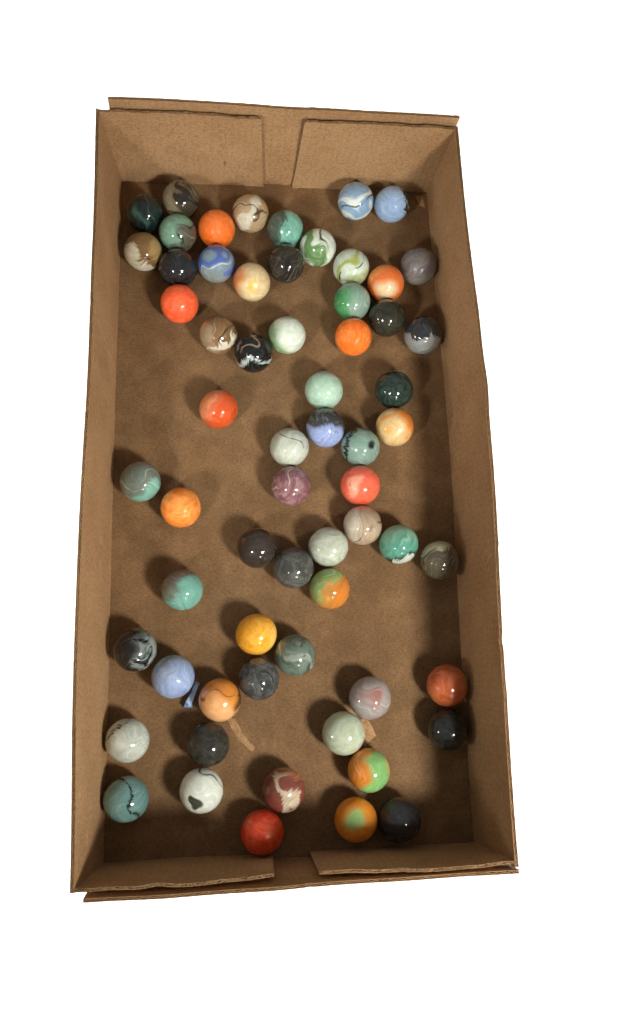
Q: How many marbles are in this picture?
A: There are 63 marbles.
